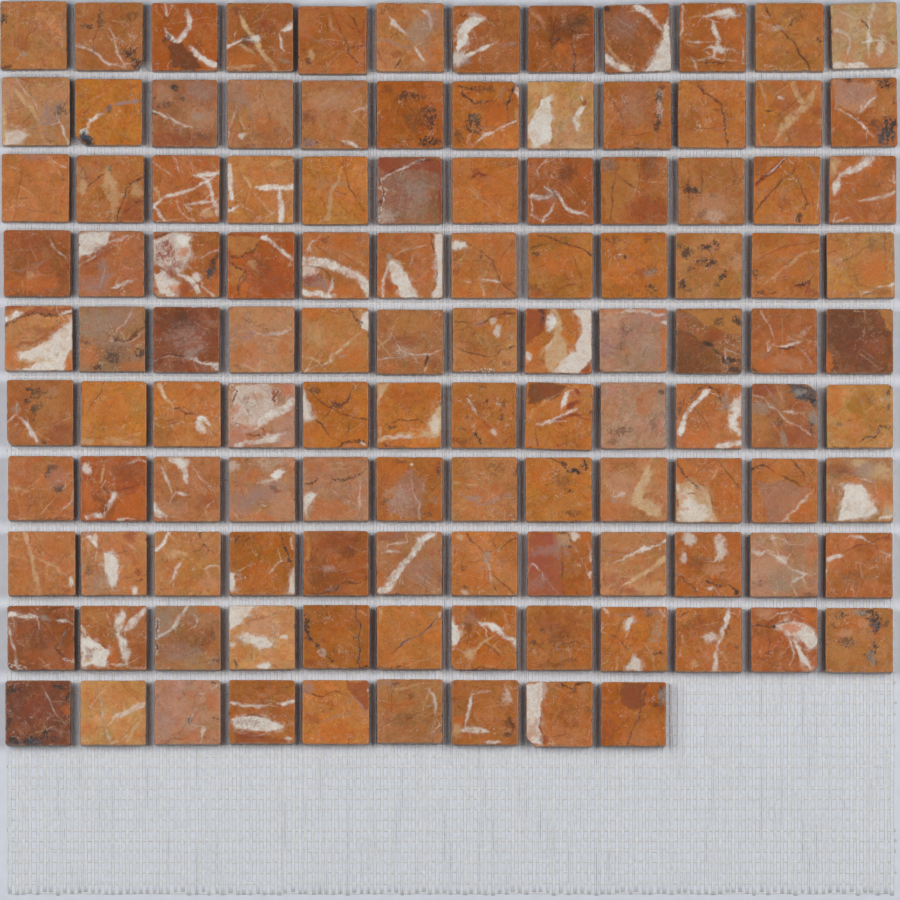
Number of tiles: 117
